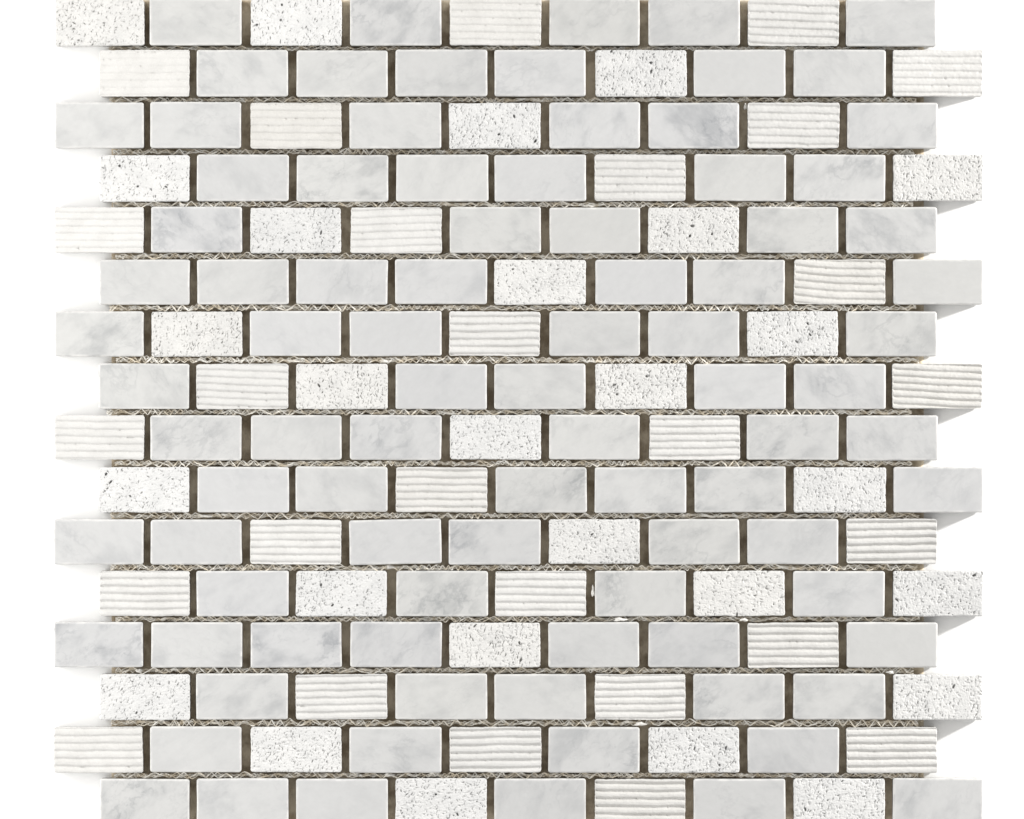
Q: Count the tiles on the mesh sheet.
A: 144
